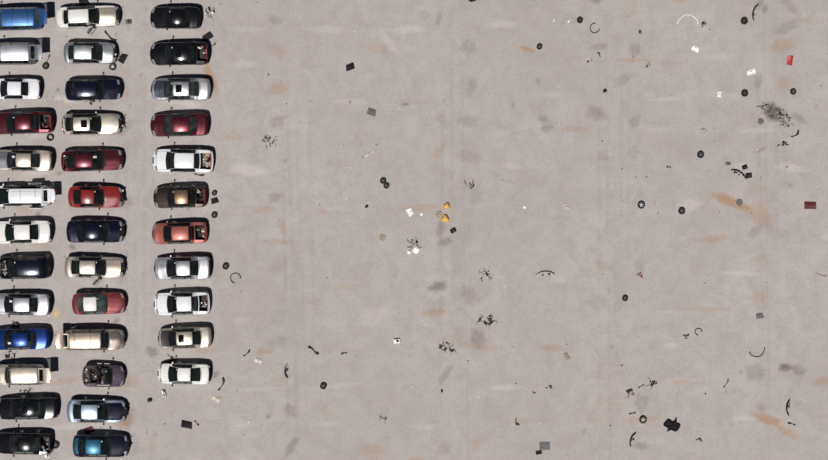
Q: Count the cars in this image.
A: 37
